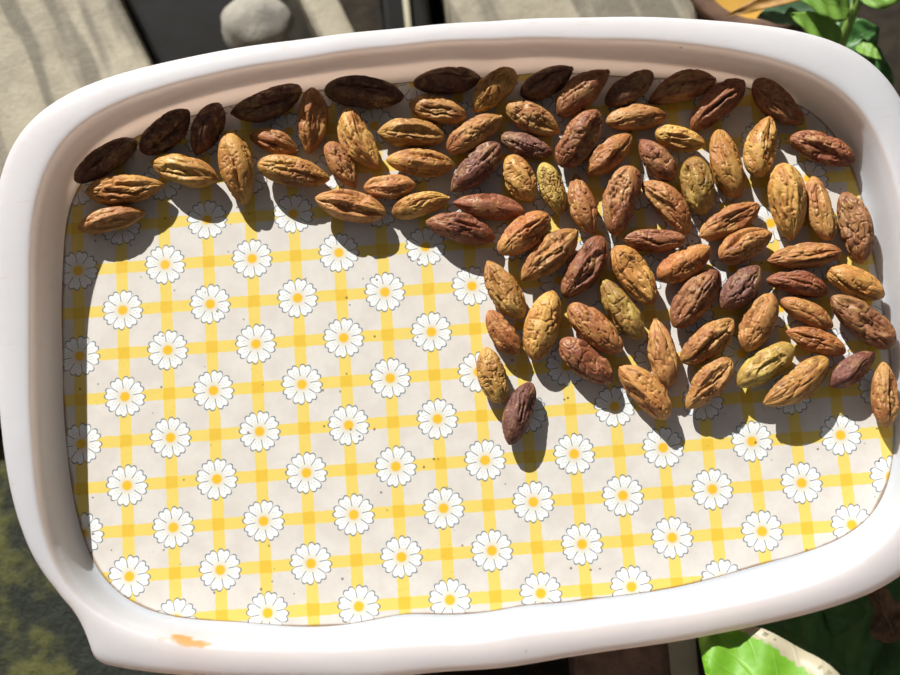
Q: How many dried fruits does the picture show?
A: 84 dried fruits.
